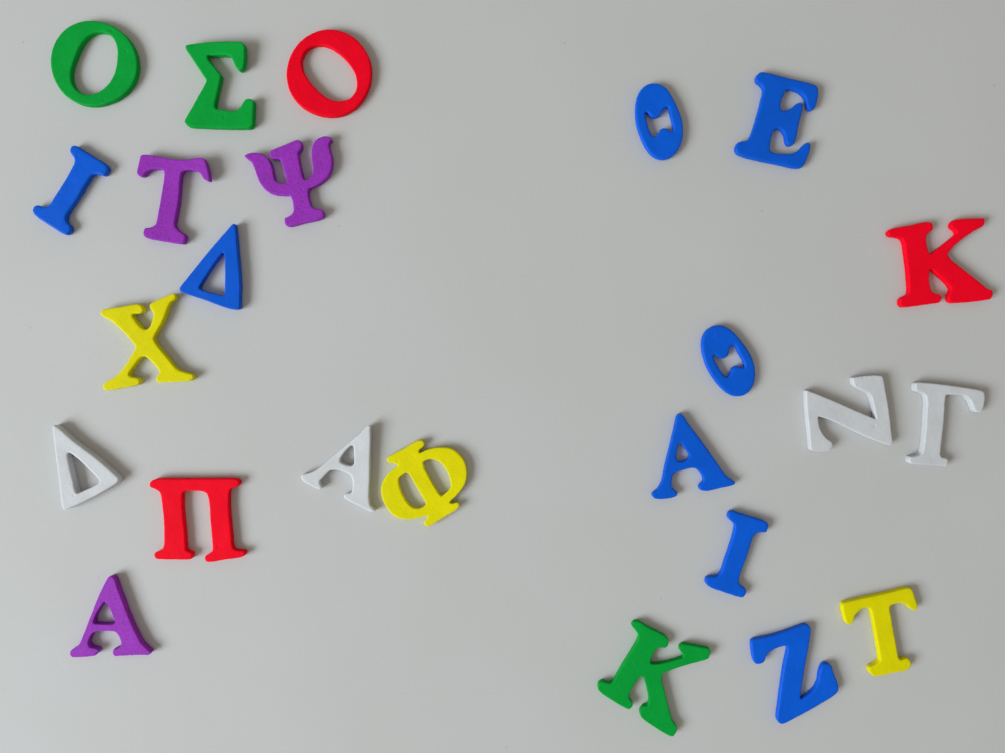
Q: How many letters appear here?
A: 24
